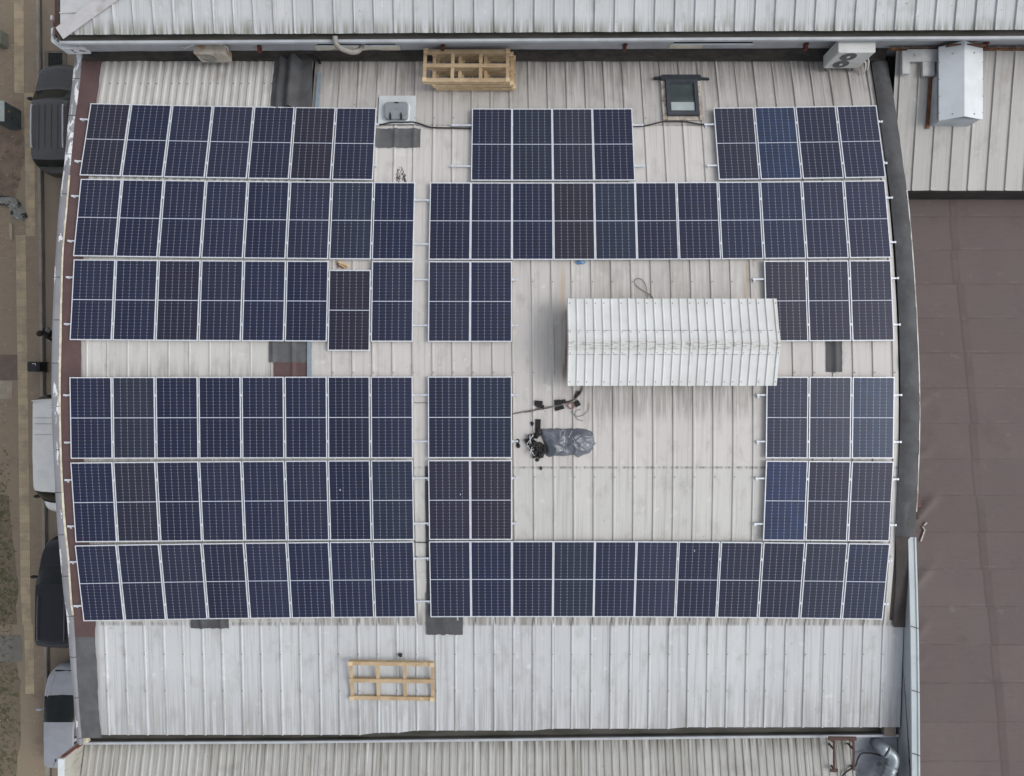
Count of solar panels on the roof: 92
